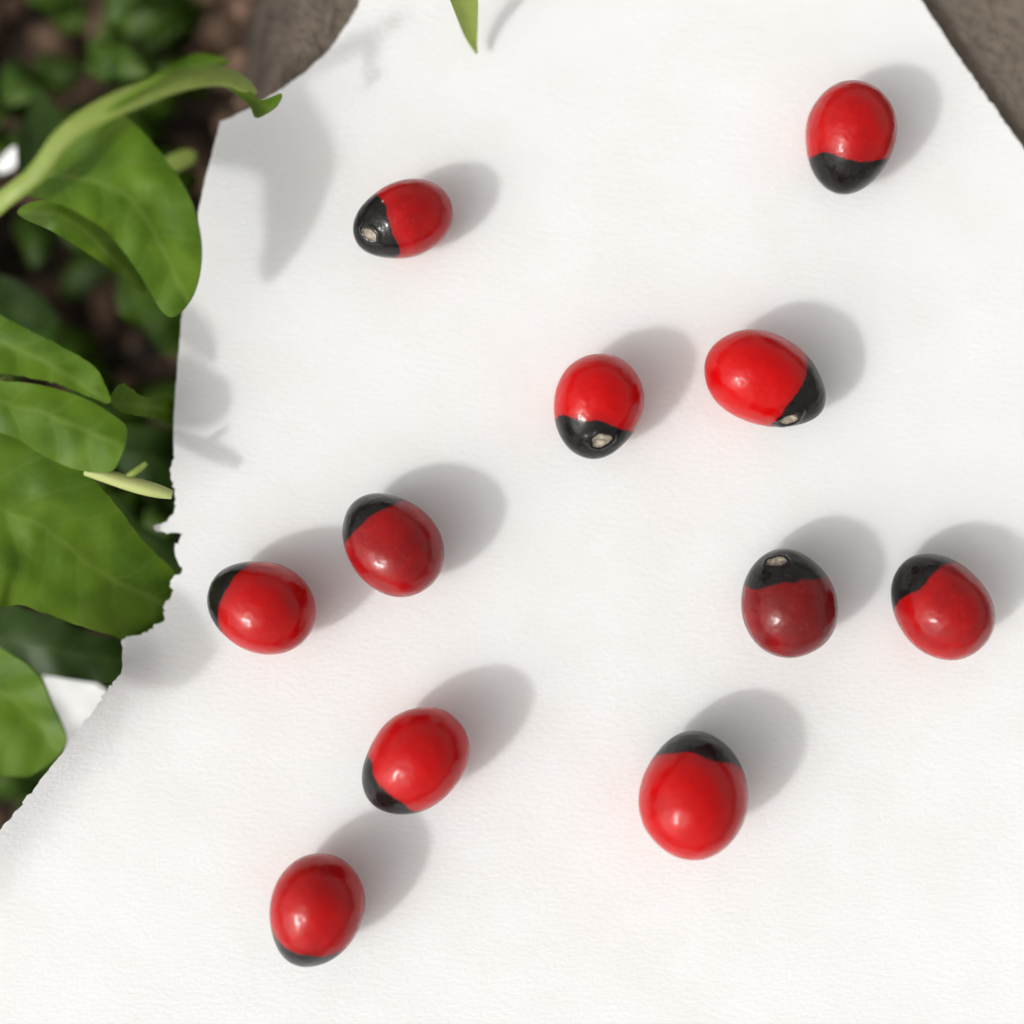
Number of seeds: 11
